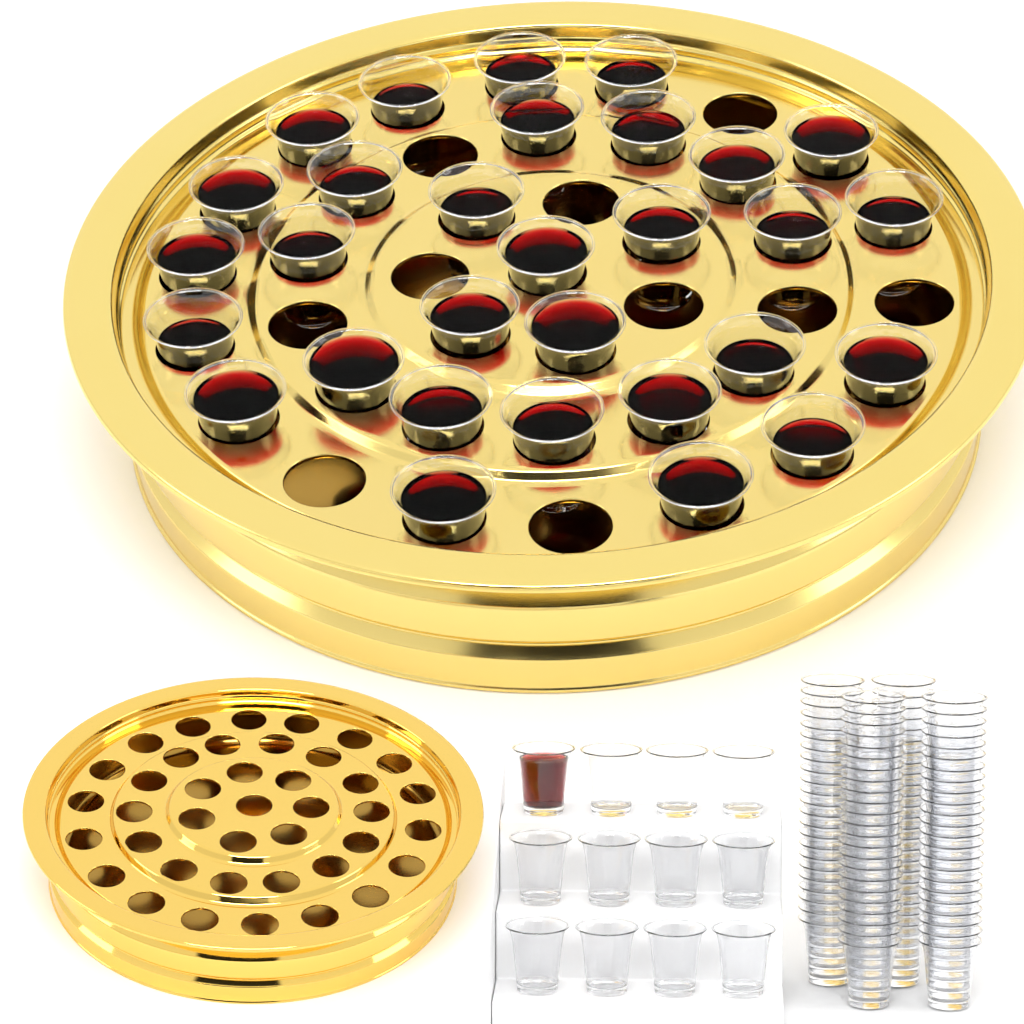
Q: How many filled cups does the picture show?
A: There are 31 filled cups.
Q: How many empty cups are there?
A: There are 103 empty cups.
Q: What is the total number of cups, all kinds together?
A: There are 134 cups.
